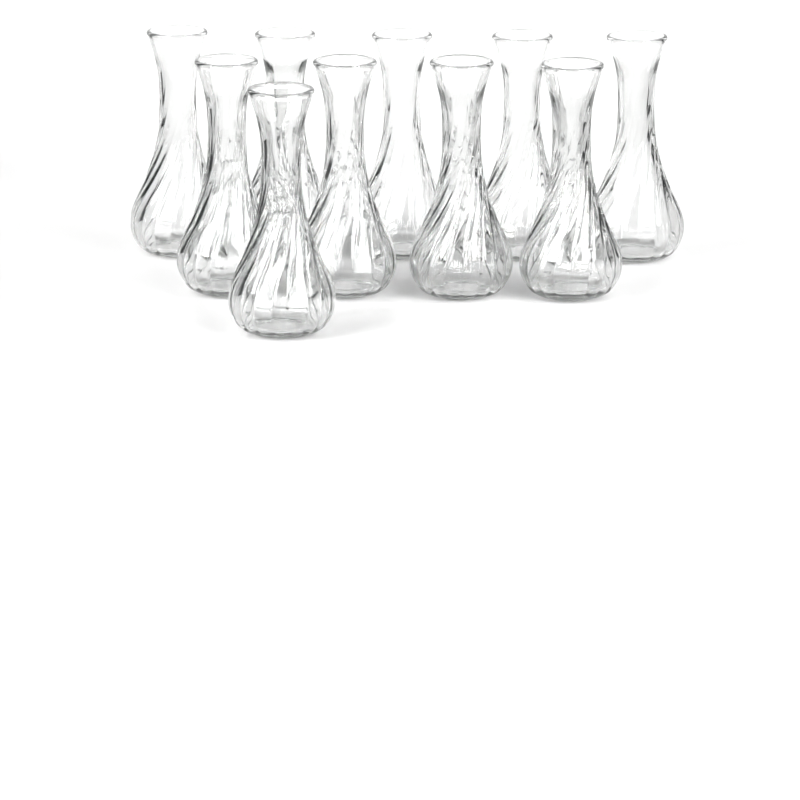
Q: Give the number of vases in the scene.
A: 10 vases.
